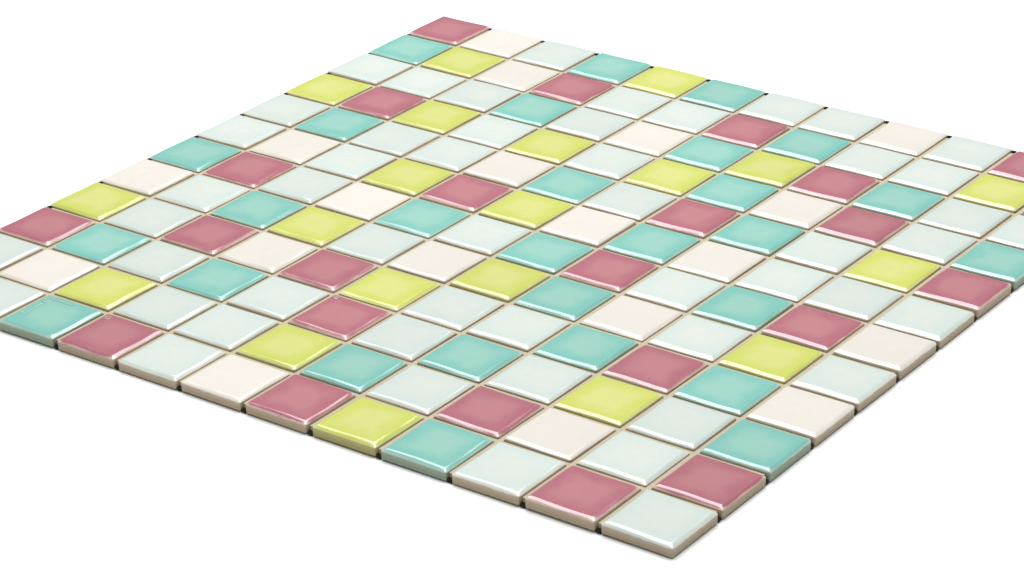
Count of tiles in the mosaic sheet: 141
